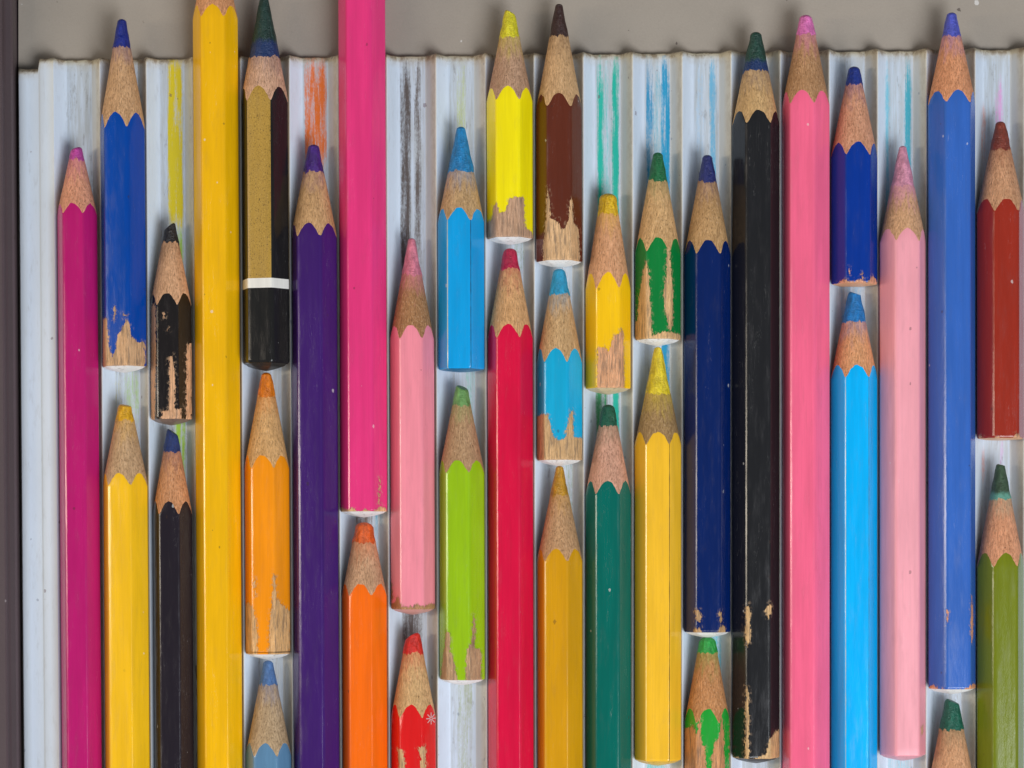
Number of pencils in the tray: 36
